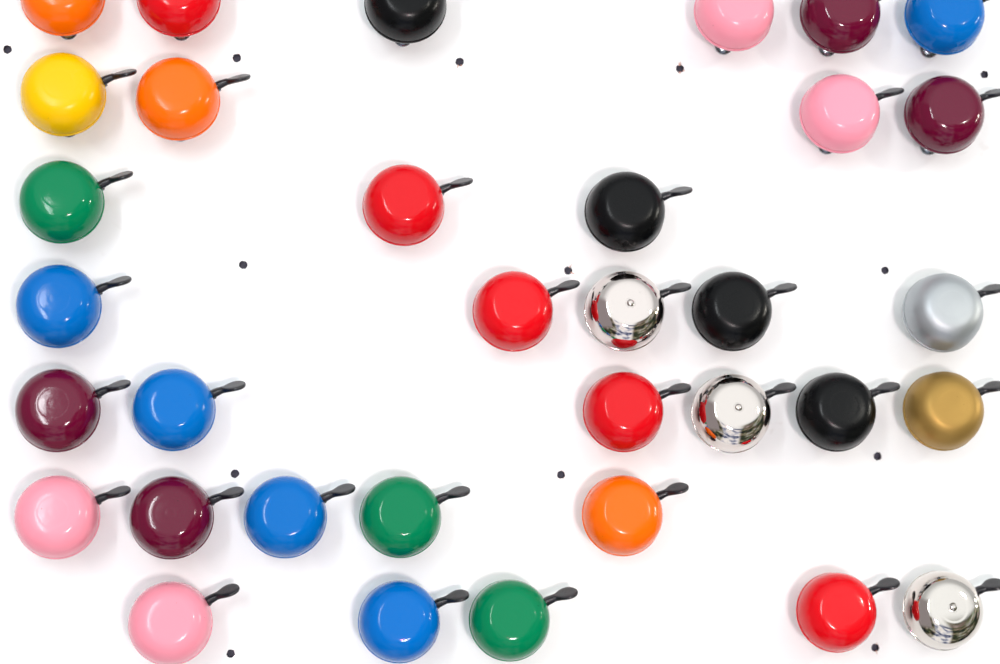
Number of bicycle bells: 34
